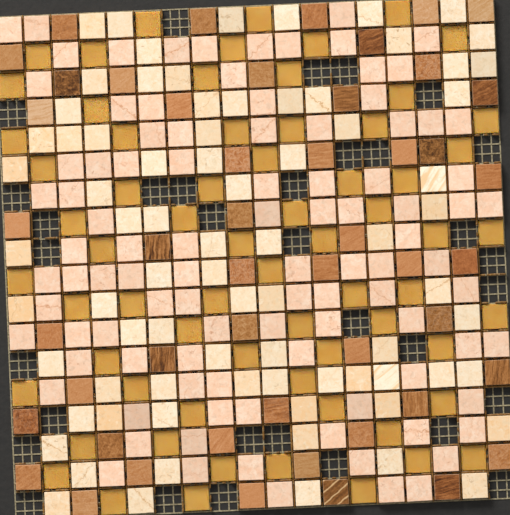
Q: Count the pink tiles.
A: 98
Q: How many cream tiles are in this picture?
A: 77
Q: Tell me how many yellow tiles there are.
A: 67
